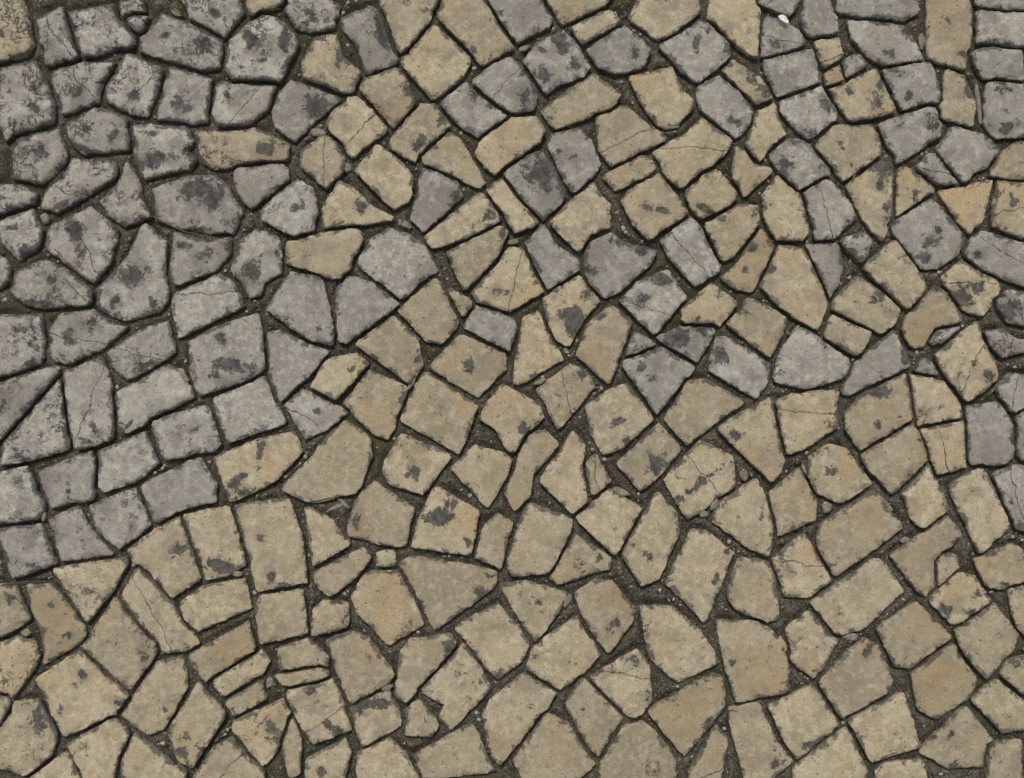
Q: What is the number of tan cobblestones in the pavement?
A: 178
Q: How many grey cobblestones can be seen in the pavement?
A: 105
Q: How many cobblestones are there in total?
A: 283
